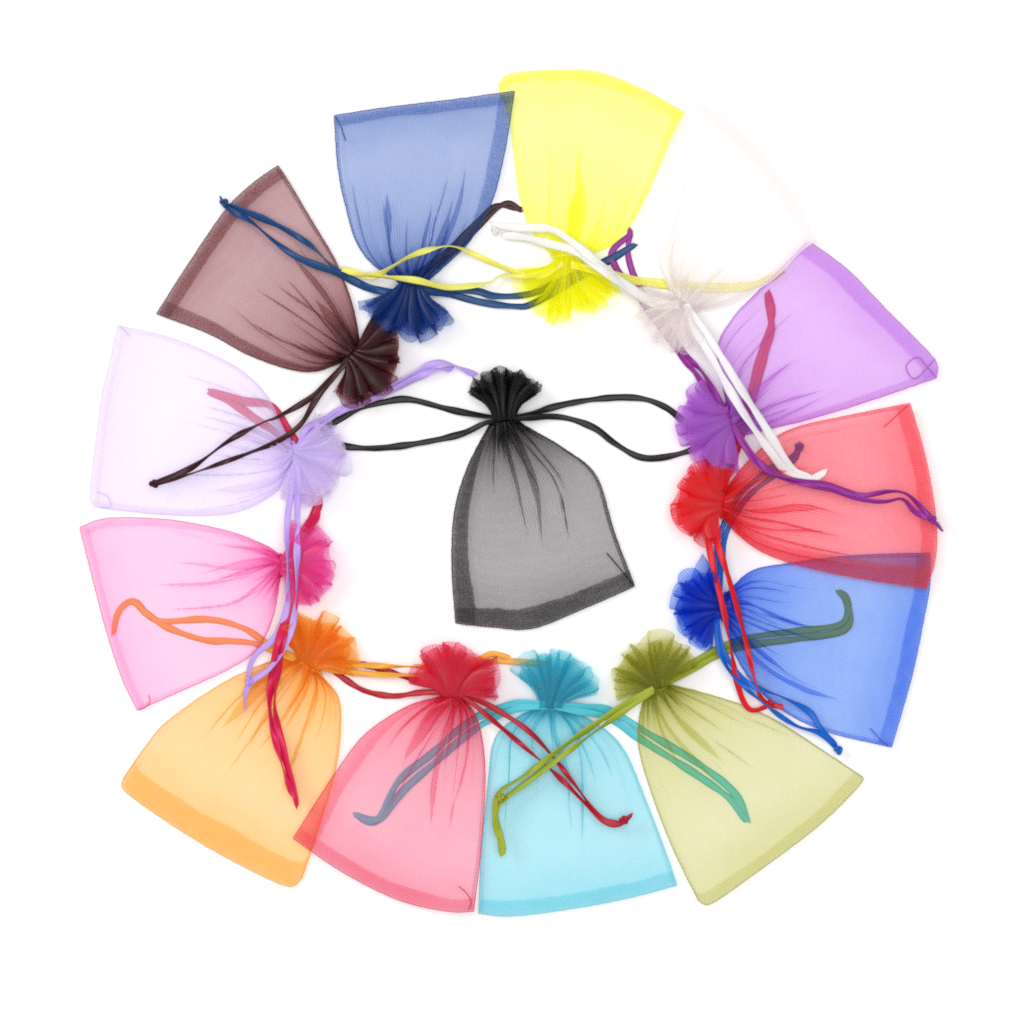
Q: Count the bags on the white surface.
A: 14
